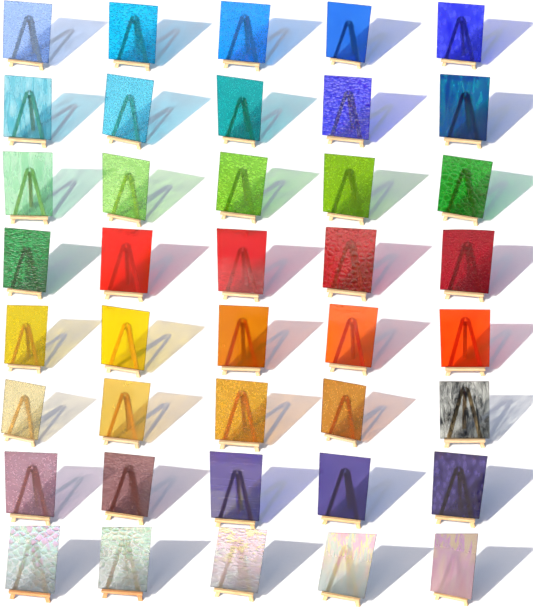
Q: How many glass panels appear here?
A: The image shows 40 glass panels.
